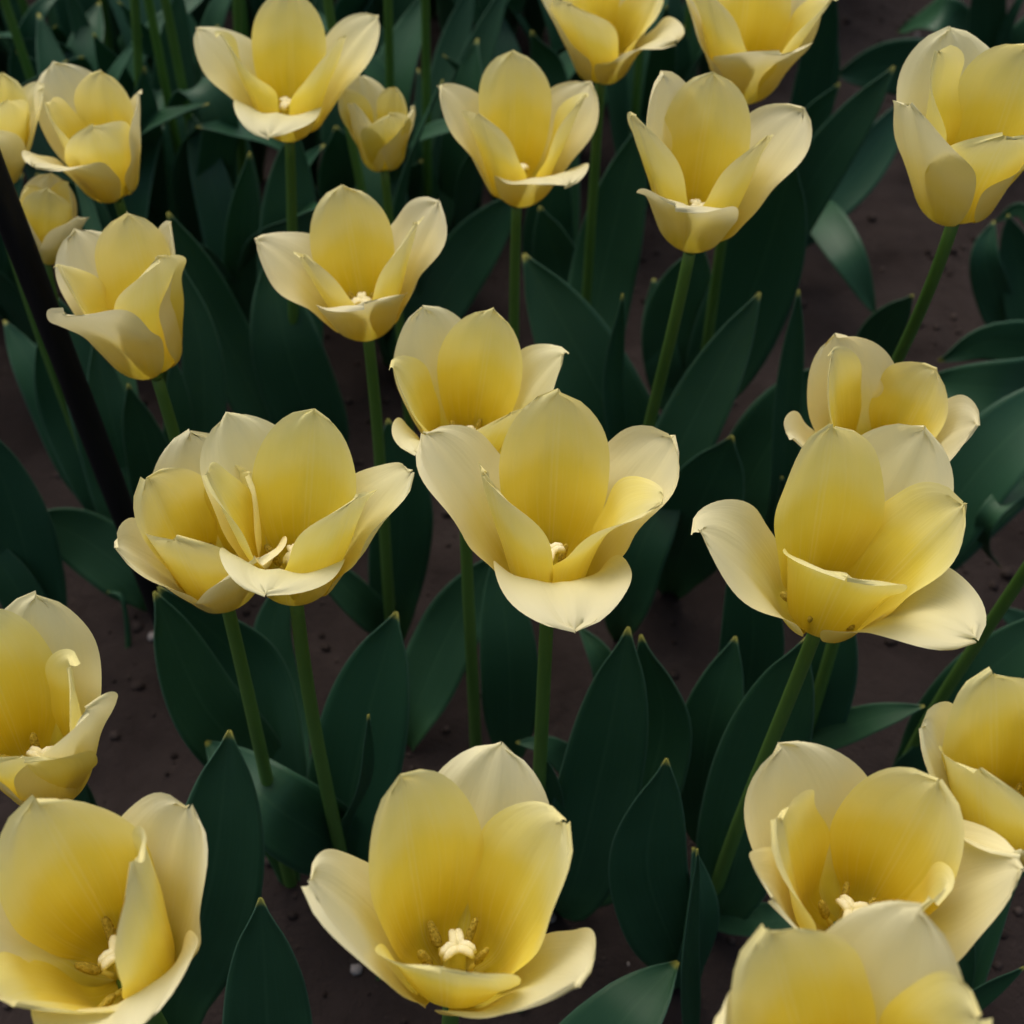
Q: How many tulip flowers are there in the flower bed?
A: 24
